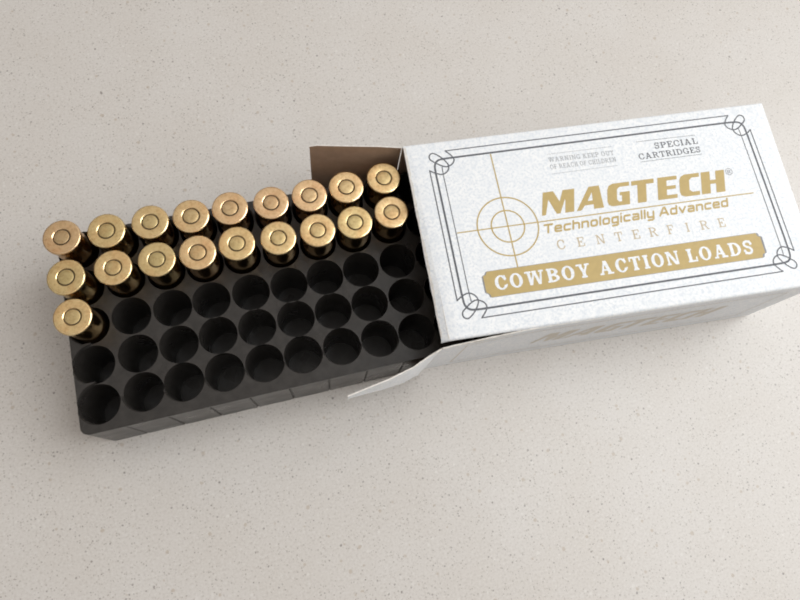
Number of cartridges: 19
